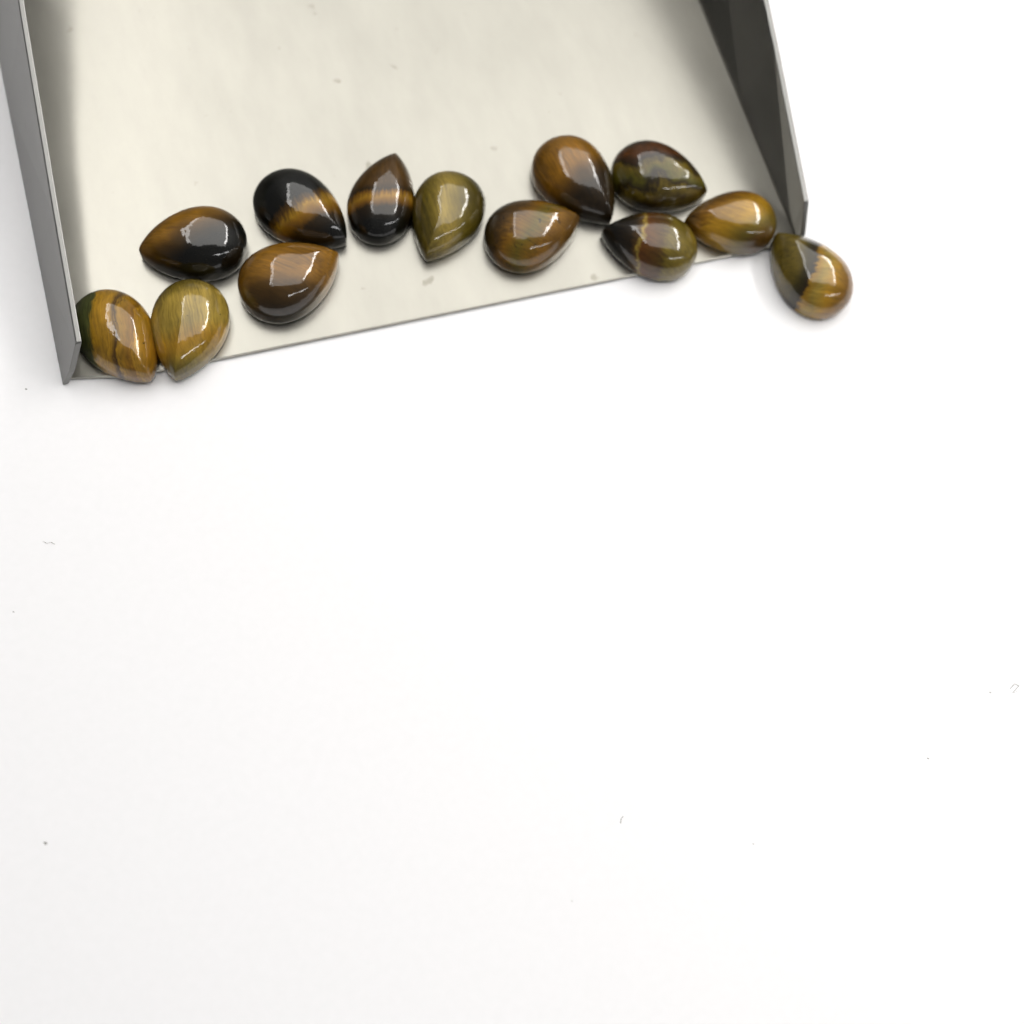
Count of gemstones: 13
